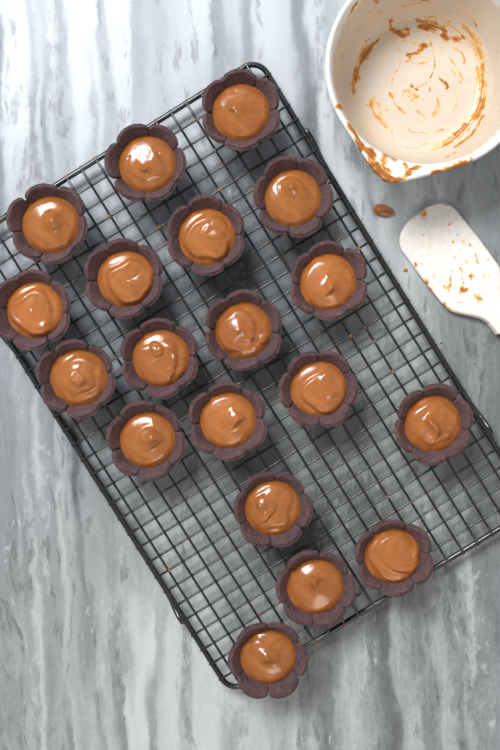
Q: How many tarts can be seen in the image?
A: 19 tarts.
